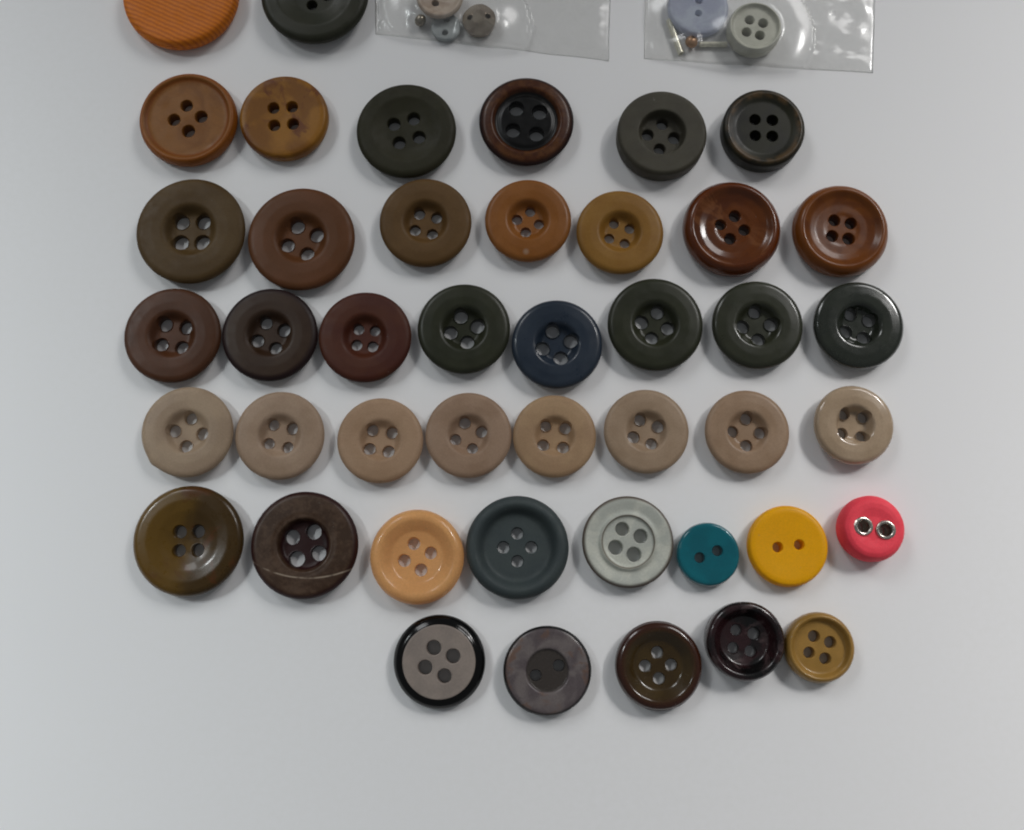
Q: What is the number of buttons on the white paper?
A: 49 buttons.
